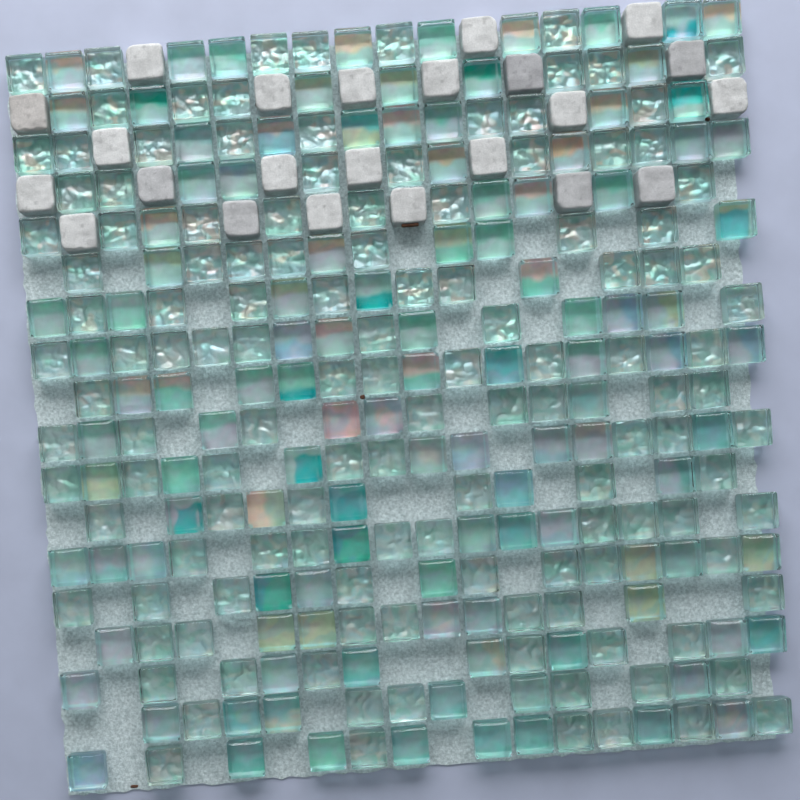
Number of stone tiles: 23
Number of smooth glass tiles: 116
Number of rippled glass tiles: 129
